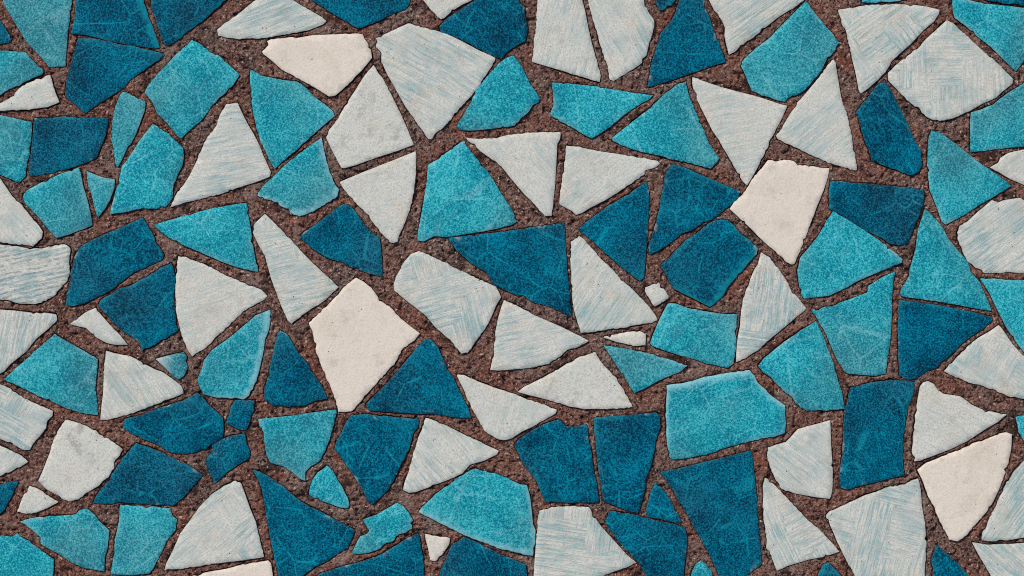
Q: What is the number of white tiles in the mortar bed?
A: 53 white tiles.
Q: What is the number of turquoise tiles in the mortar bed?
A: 40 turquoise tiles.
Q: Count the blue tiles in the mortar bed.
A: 39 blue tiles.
